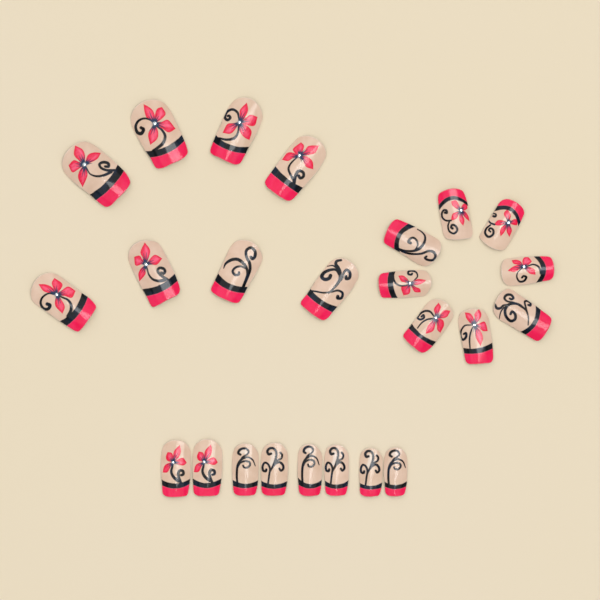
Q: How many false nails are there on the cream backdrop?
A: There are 24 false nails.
